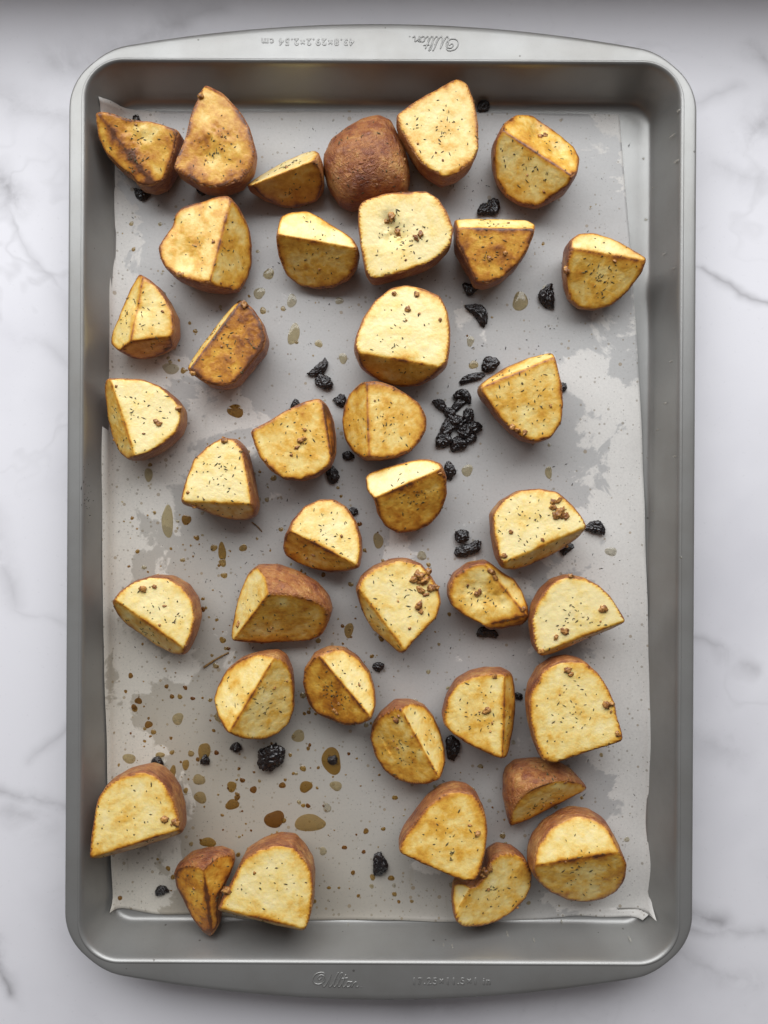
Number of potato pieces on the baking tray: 39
